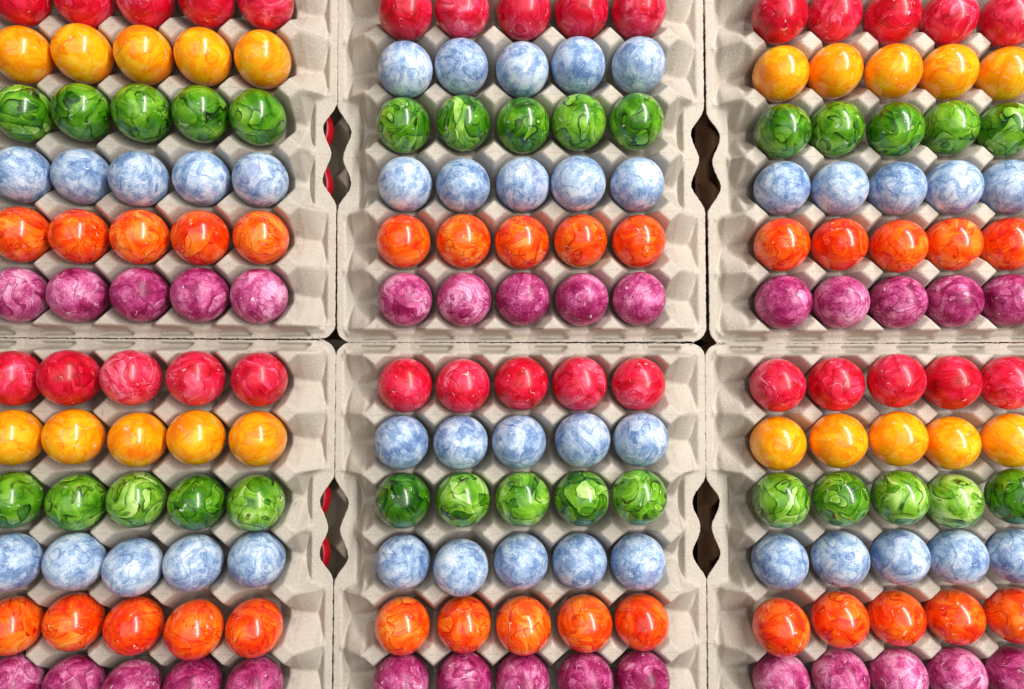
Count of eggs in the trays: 180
